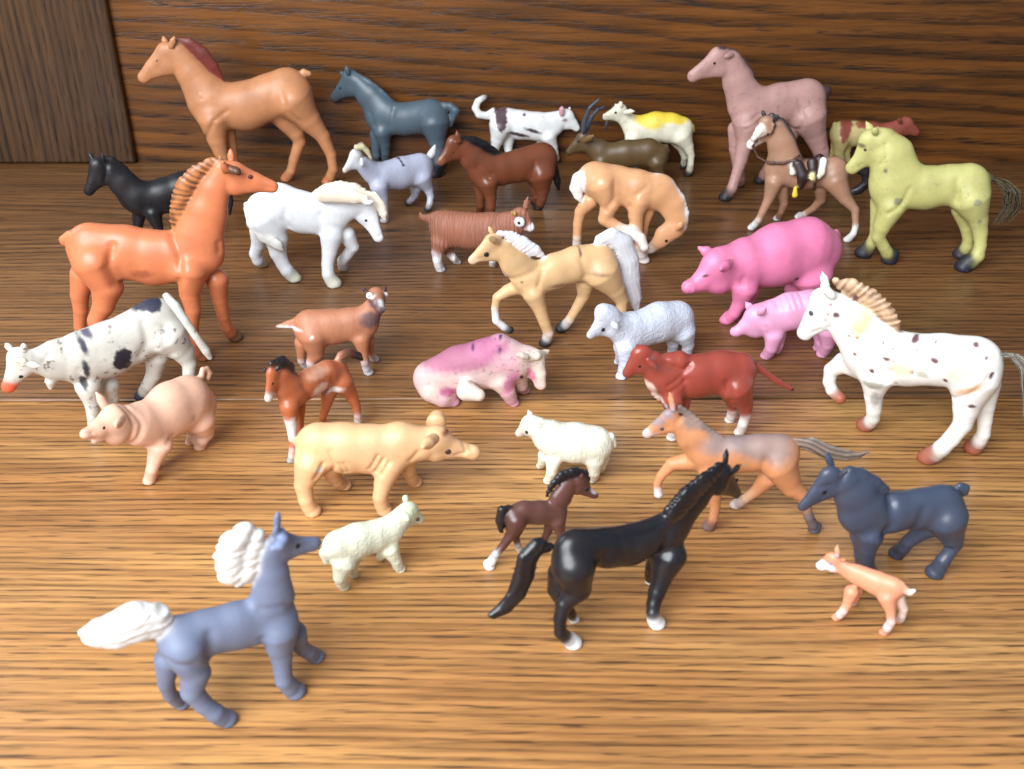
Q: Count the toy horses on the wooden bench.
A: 18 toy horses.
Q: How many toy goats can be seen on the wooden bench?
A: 6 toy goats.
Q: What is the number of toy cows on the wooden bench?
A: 5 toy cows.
